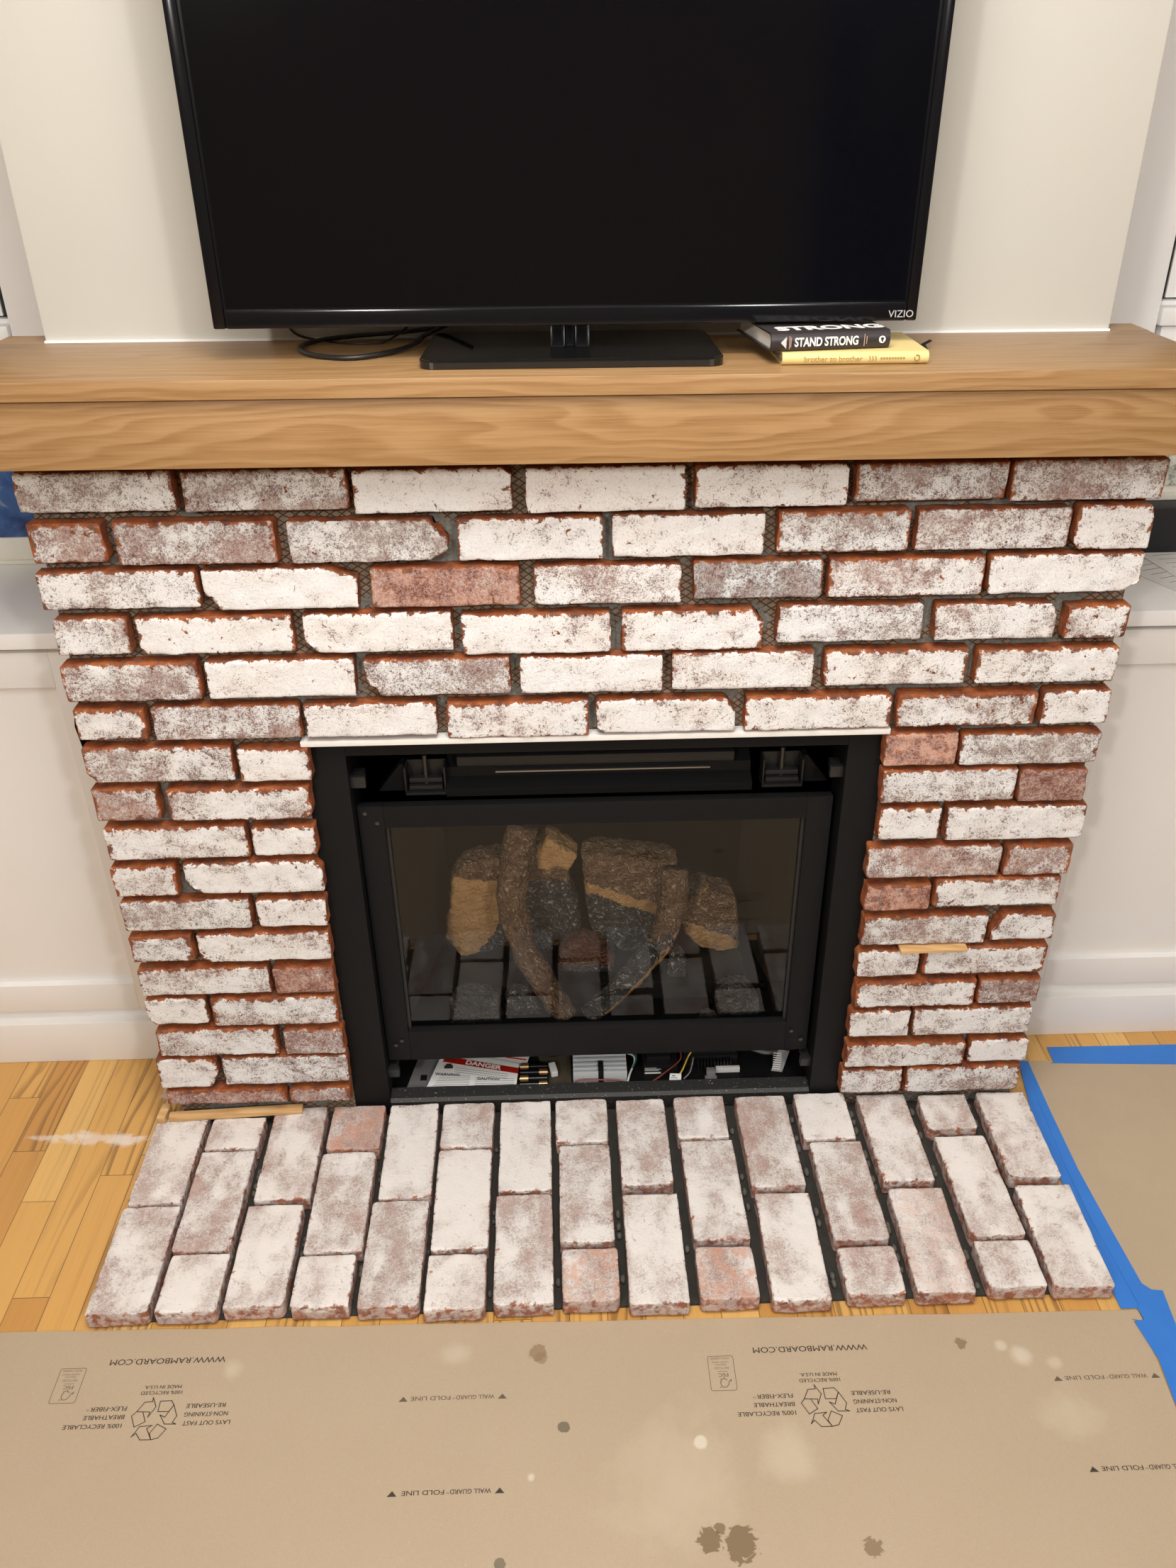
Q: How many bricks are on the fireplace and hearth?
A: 126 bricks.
